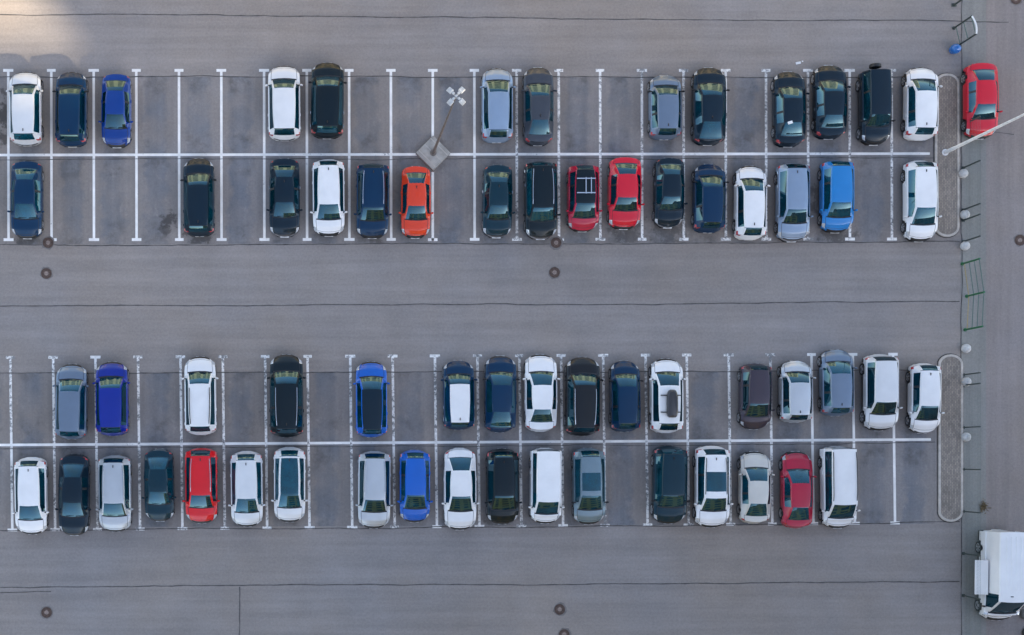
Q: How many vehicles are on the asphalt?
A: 65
